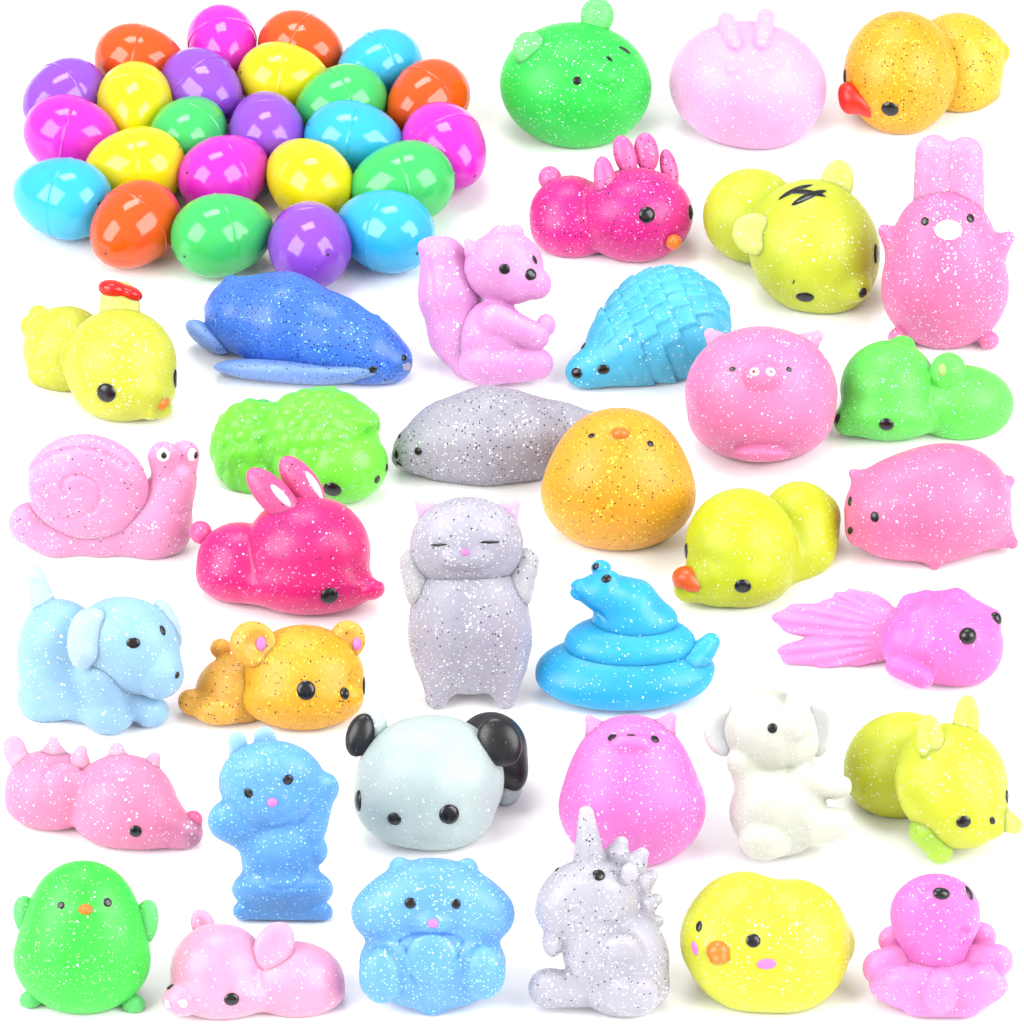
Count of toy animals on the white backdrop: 36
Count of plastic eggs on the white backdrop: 24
